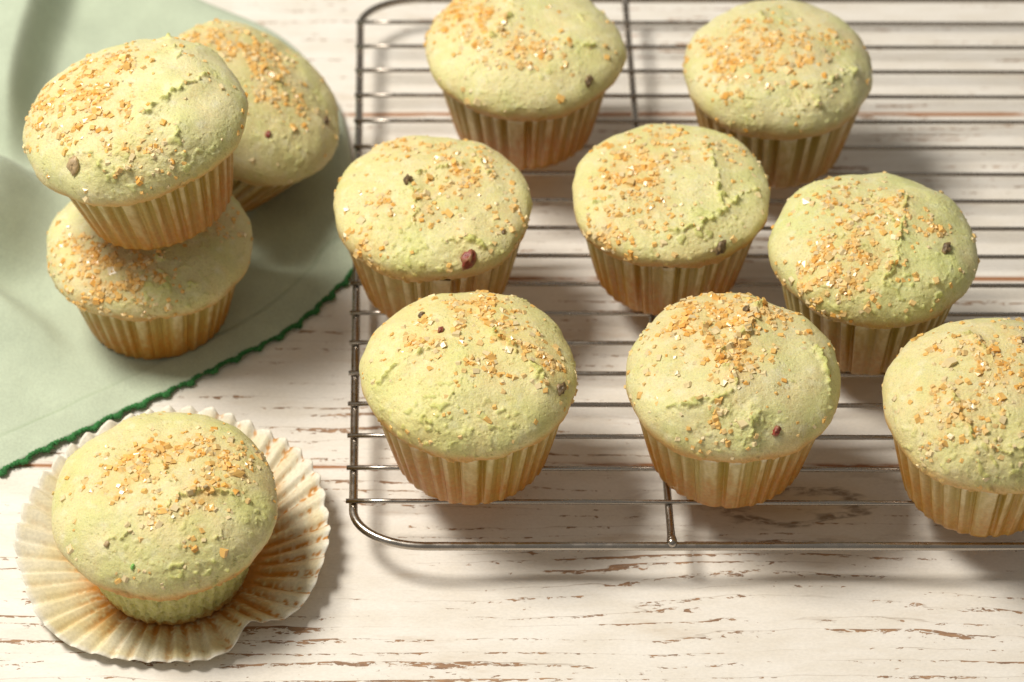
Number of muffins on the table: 12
